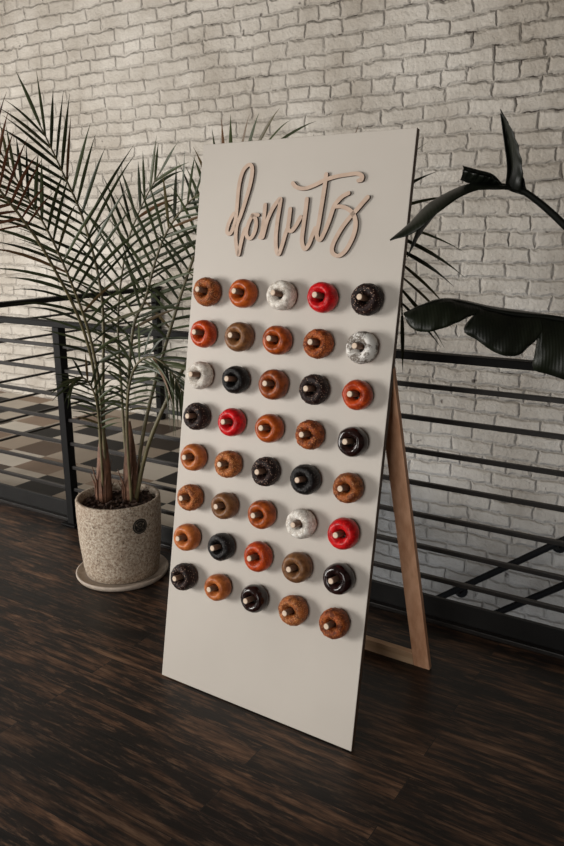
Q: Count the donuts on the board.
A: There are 40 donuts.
